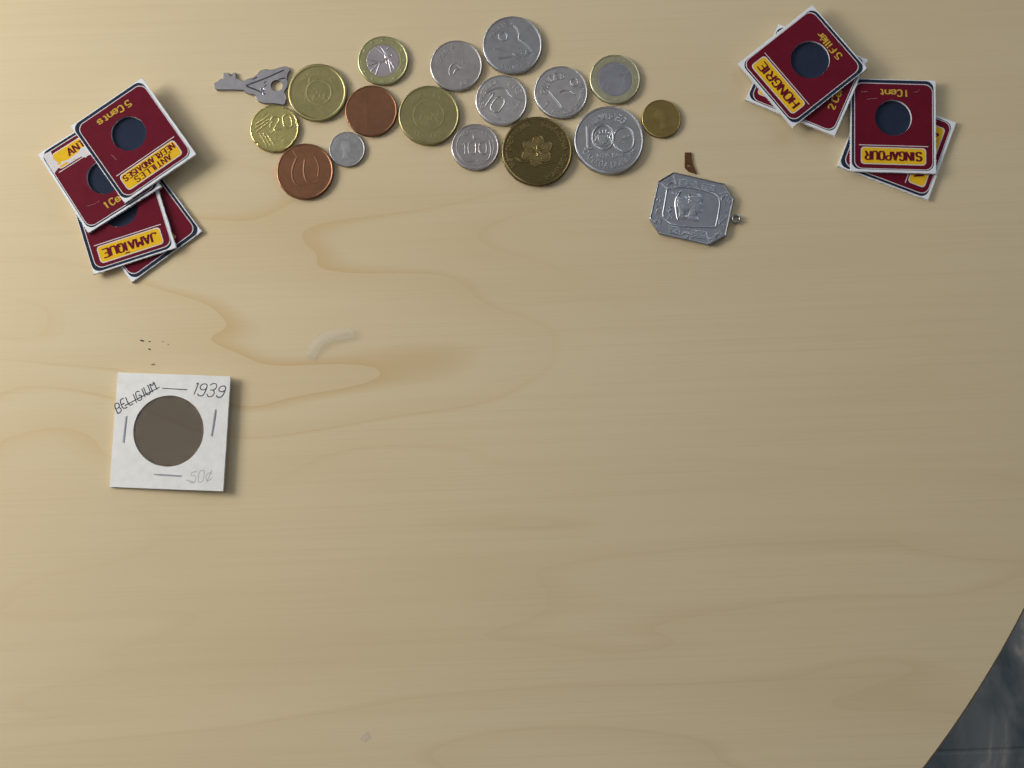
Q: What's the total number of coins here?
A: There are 16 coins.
